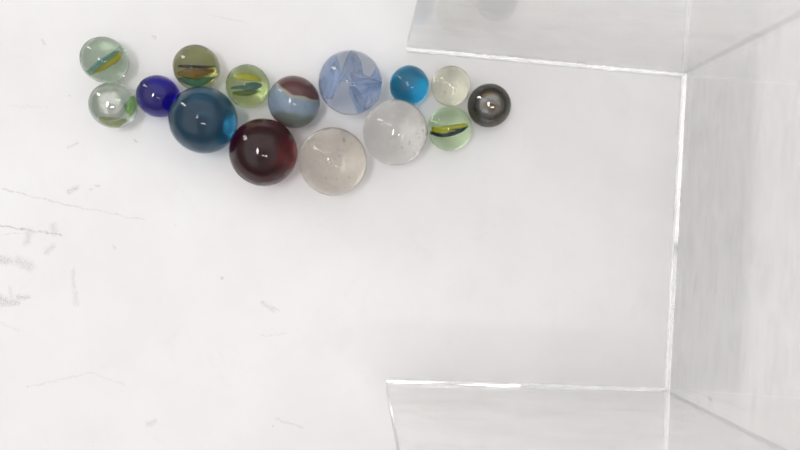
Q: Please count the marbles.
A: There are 15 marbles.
